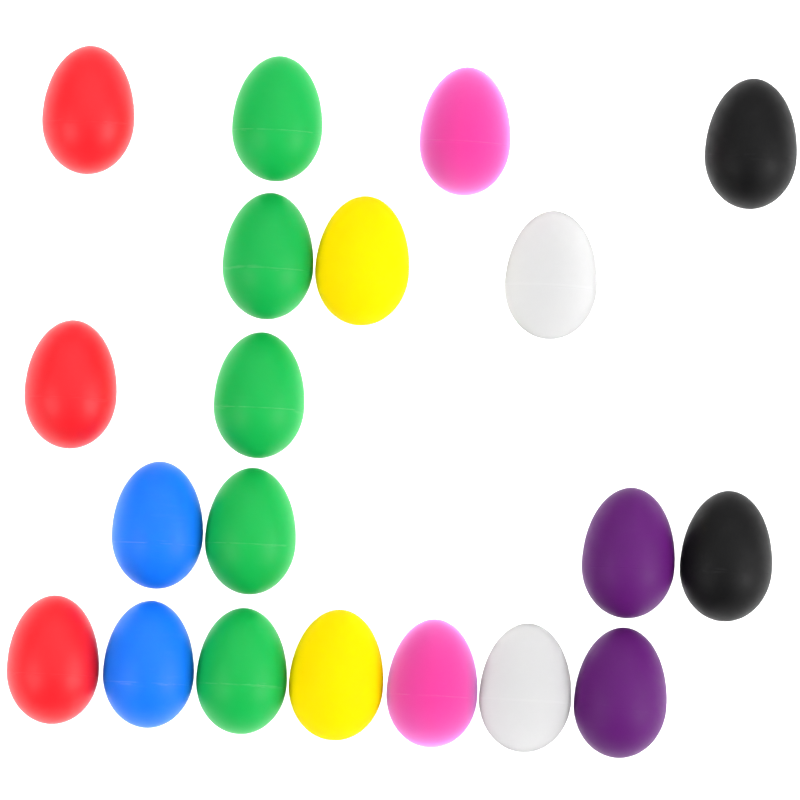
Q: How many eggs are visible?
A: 20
